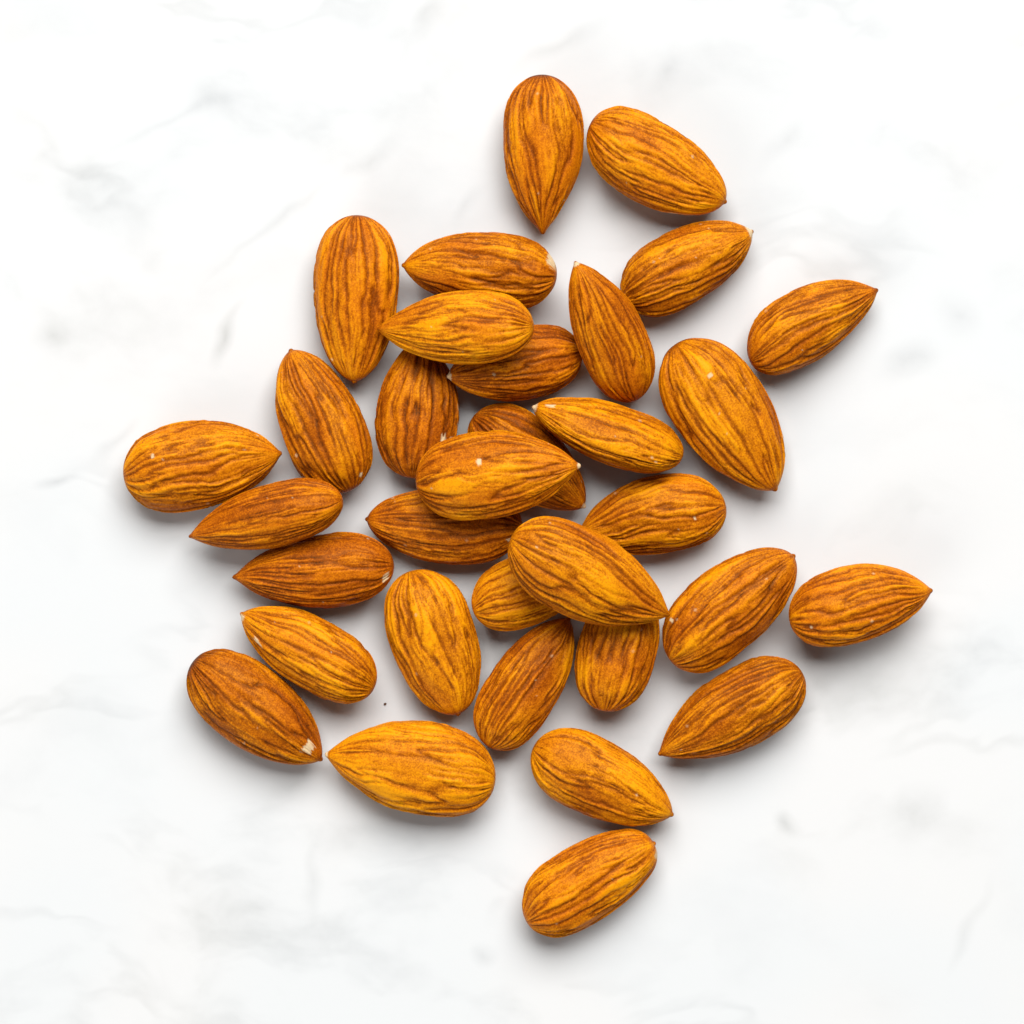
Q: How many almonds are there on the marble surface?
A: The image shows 33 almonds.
